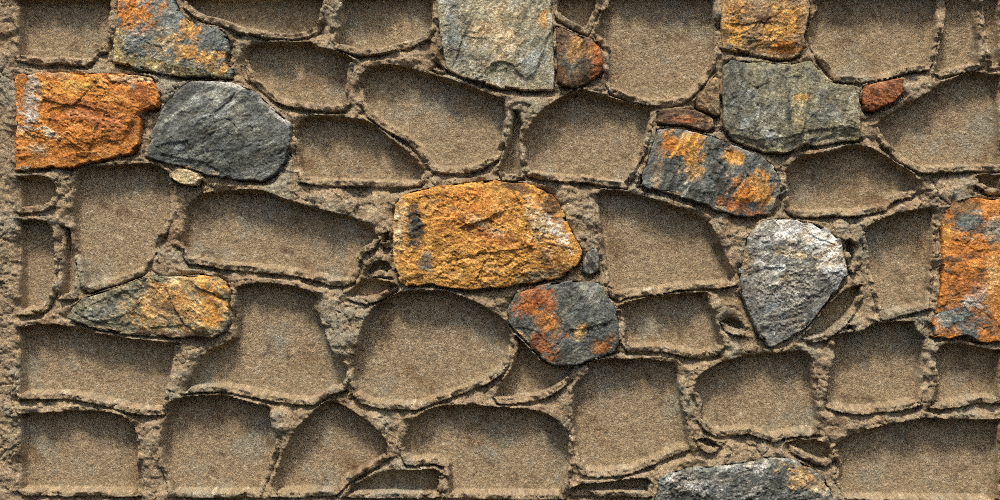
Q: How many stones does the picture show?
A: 19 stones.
